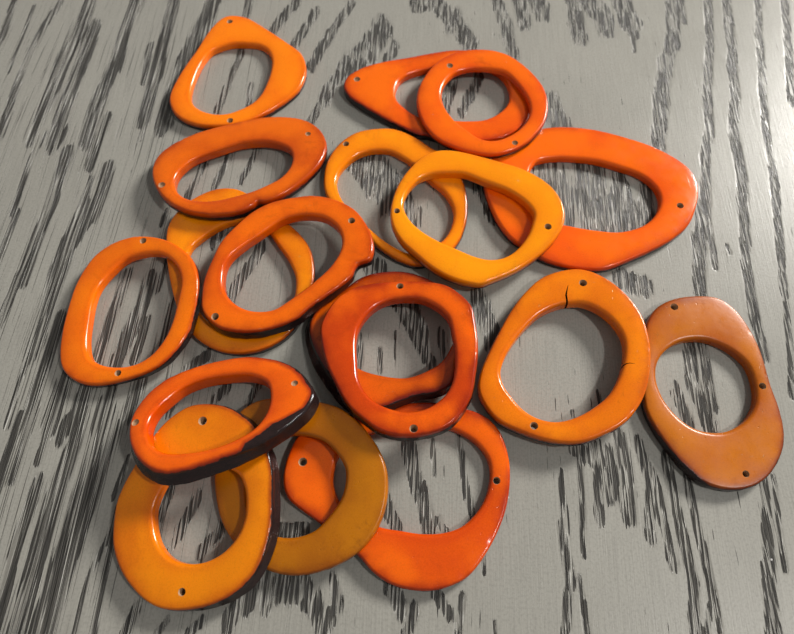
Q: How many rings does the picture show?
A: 18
